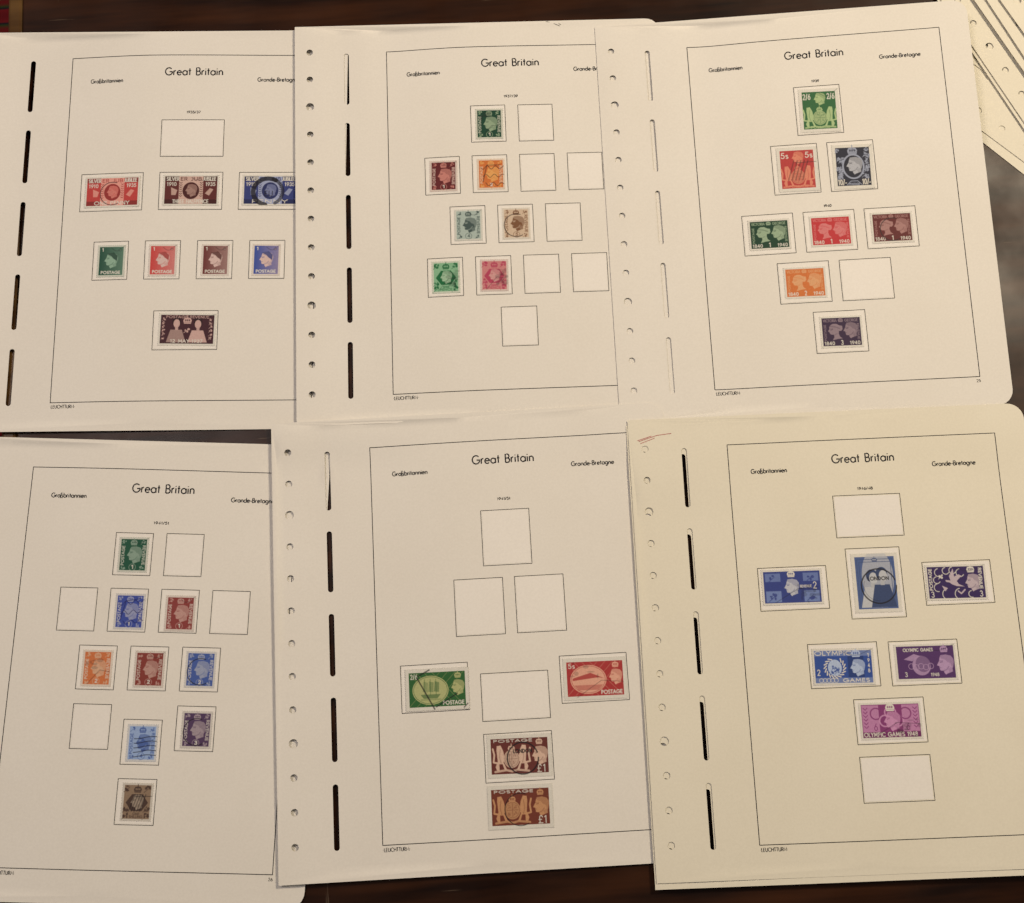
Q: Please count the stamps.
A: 42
